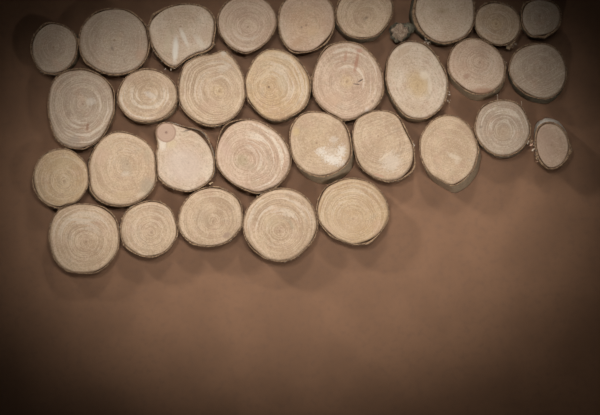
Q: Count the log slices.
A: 31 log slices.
